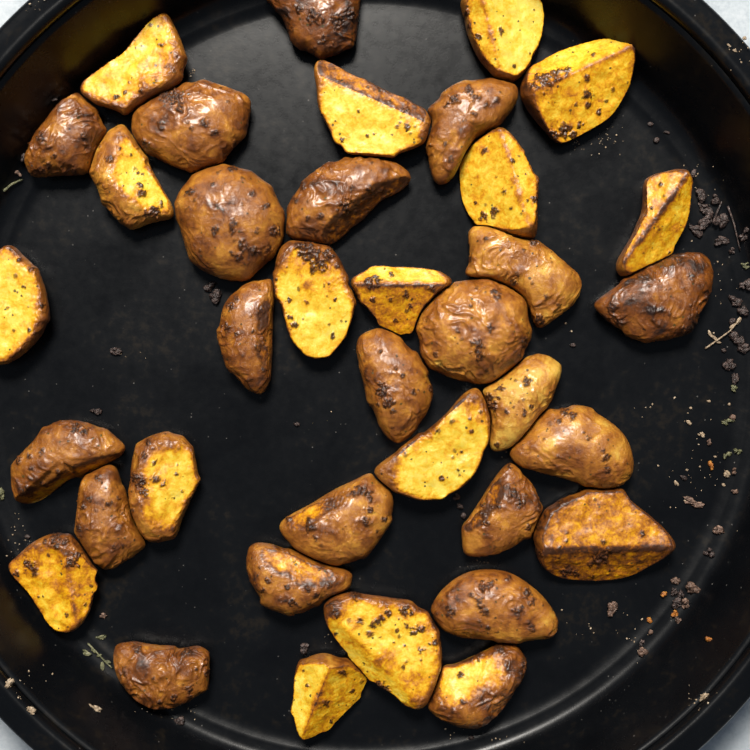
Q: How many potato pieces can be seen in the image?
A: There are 37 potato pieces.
